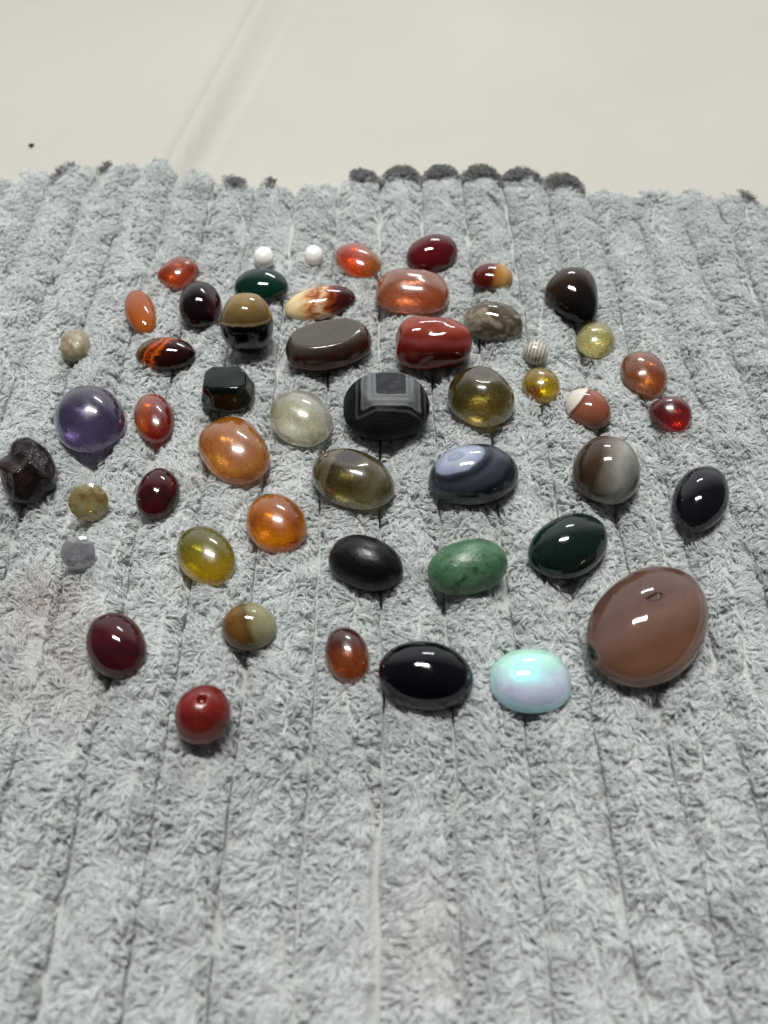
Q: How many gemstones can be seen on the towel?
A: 51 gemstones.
